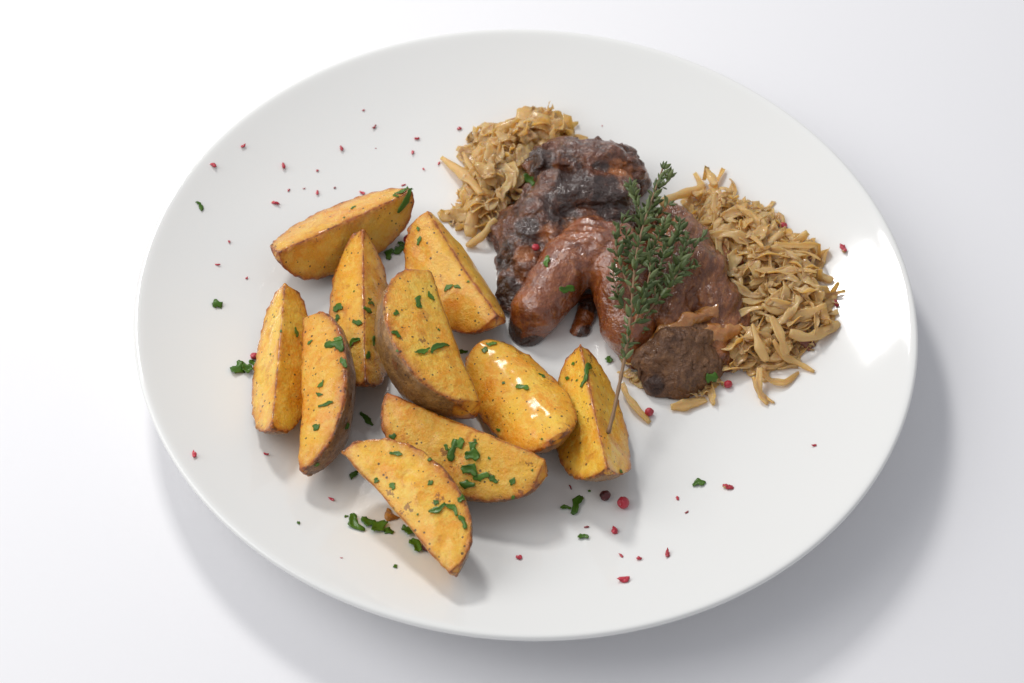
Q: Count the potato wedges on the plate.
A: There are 10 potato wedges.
